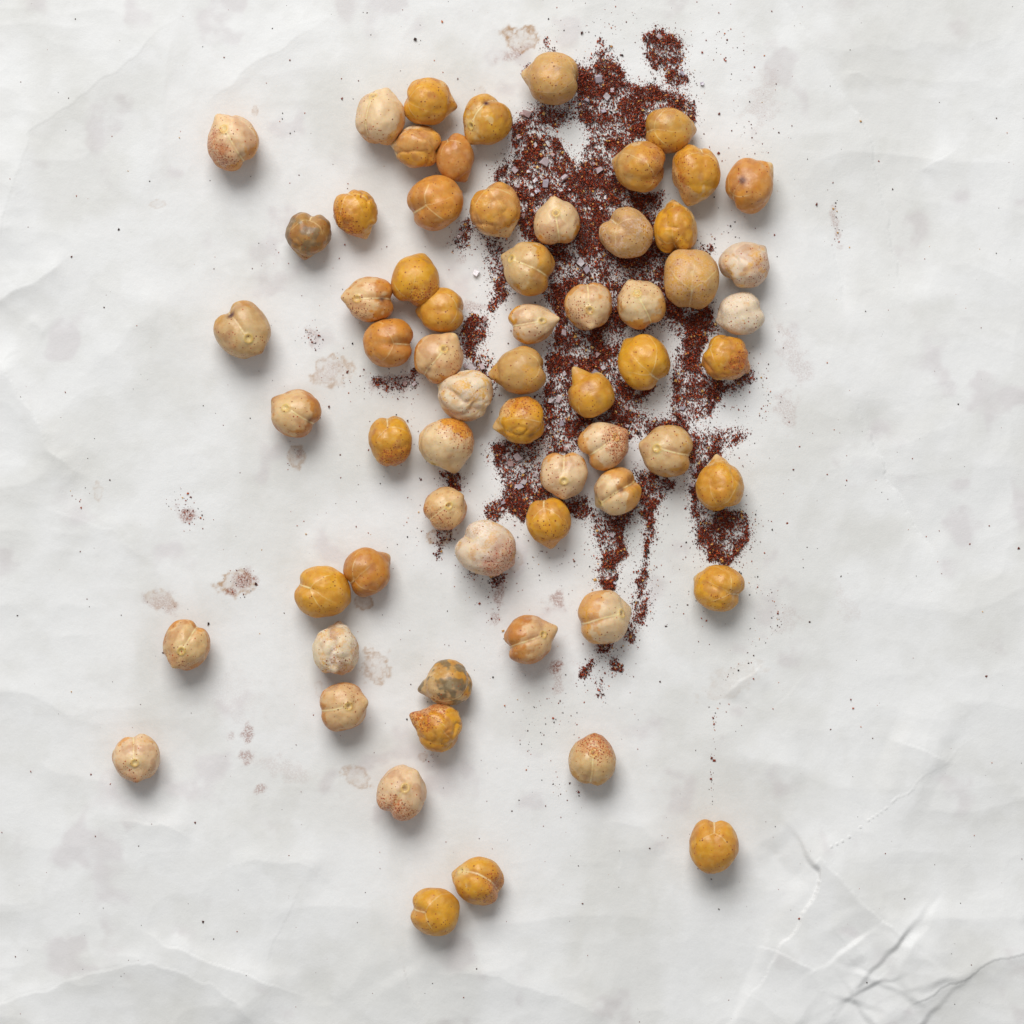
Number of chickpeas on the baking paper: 64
